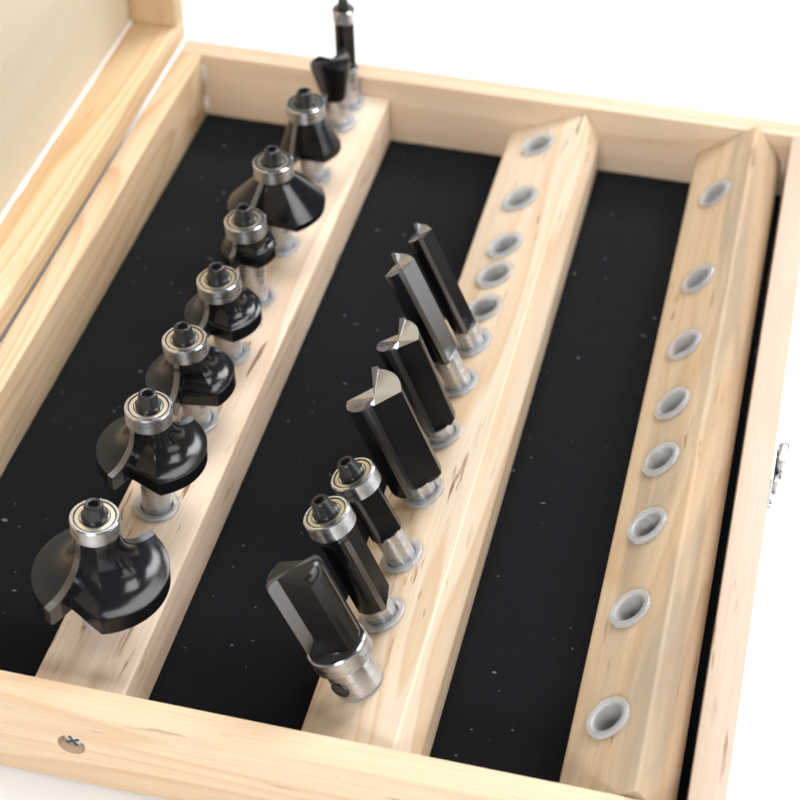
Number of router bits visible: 16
